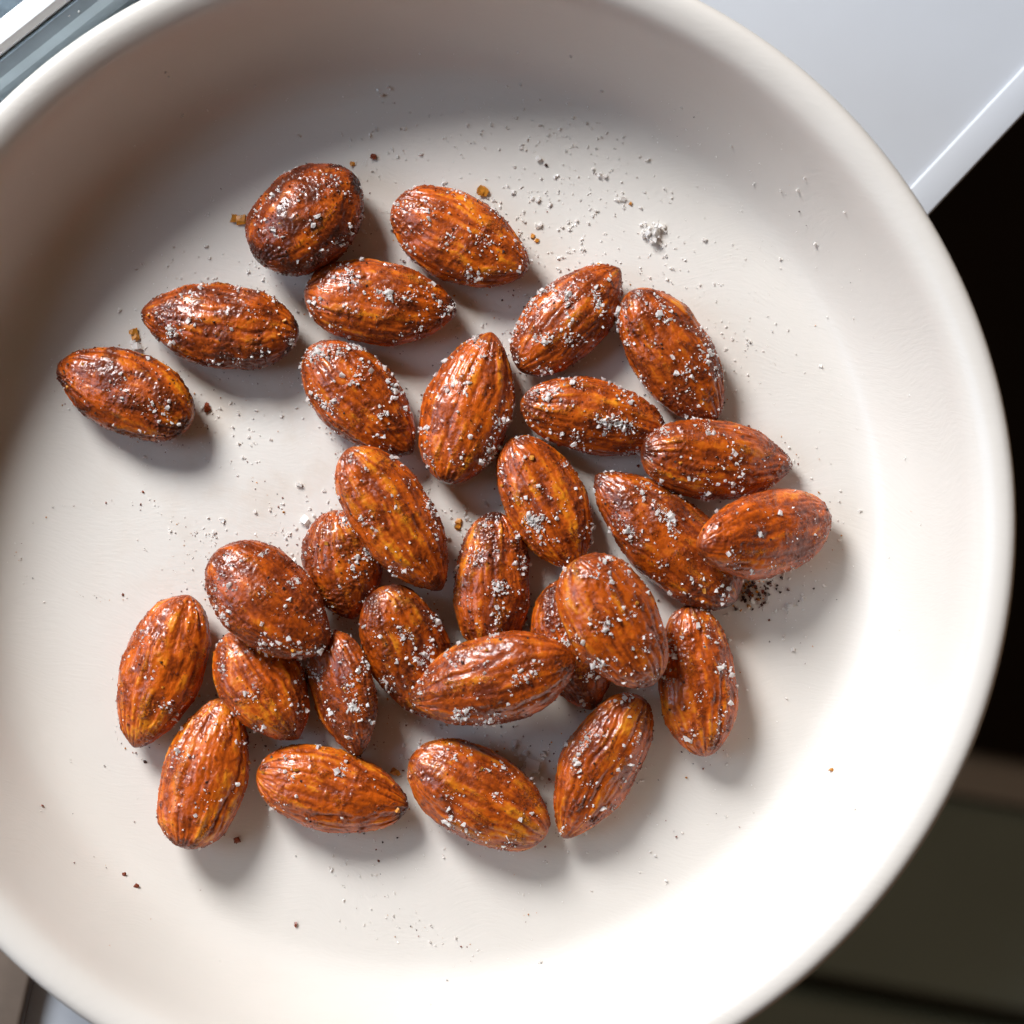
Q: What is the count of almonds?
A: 30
